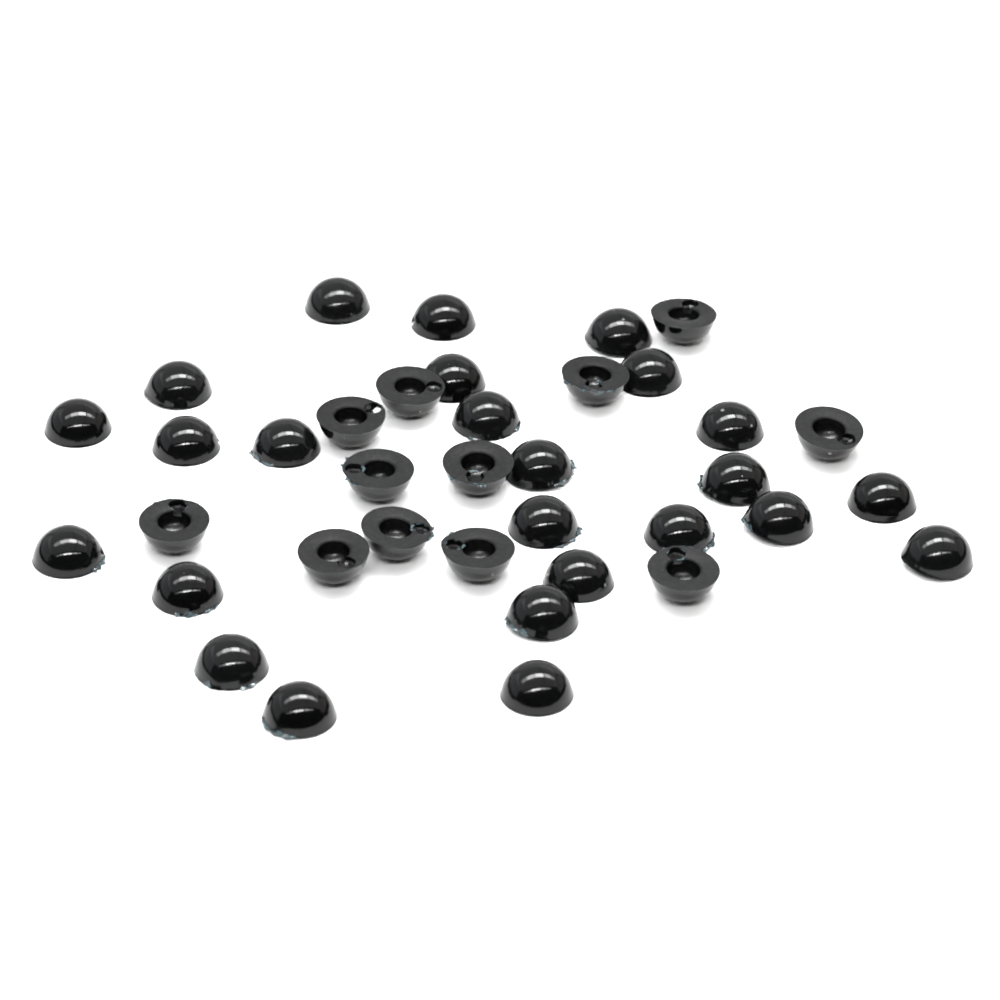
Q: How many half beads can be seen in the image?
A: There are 37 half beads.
